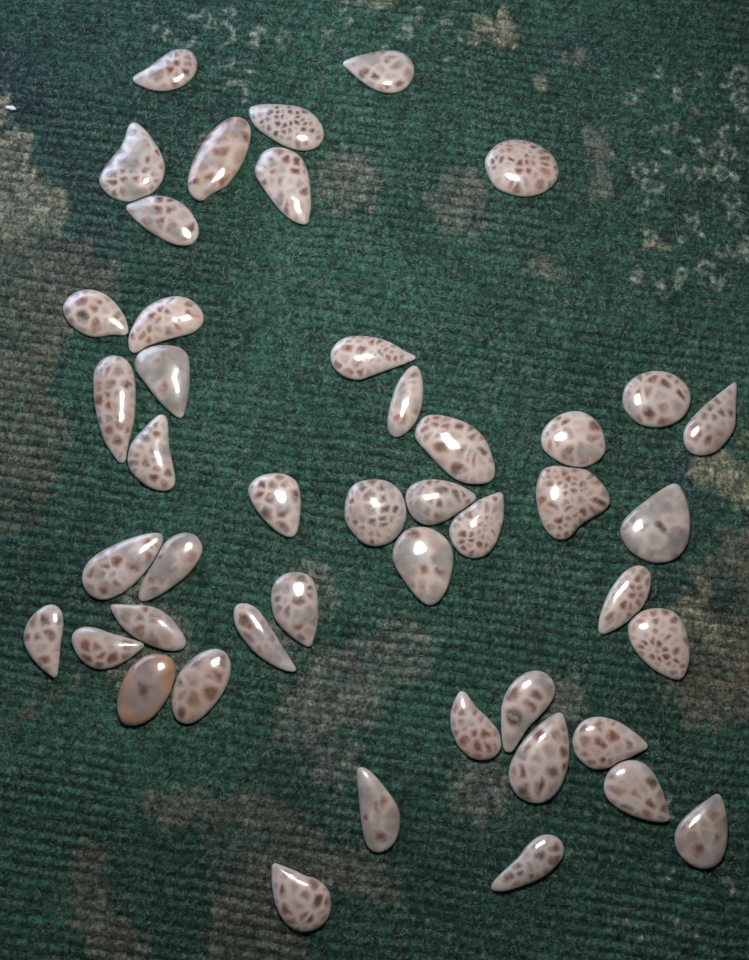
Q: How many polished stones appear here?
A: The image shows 46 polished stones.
